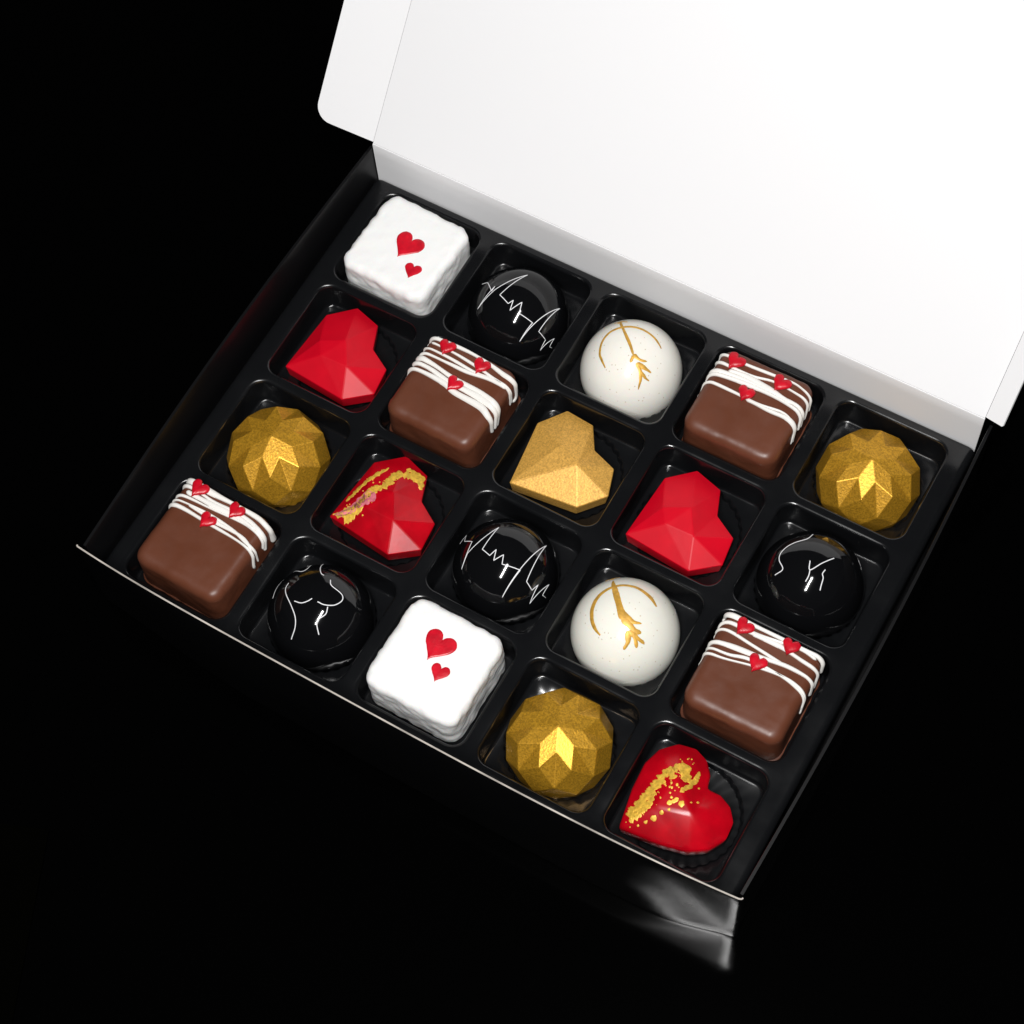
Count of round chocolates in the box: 9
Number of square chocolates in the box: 6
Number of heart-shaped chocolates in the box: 5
